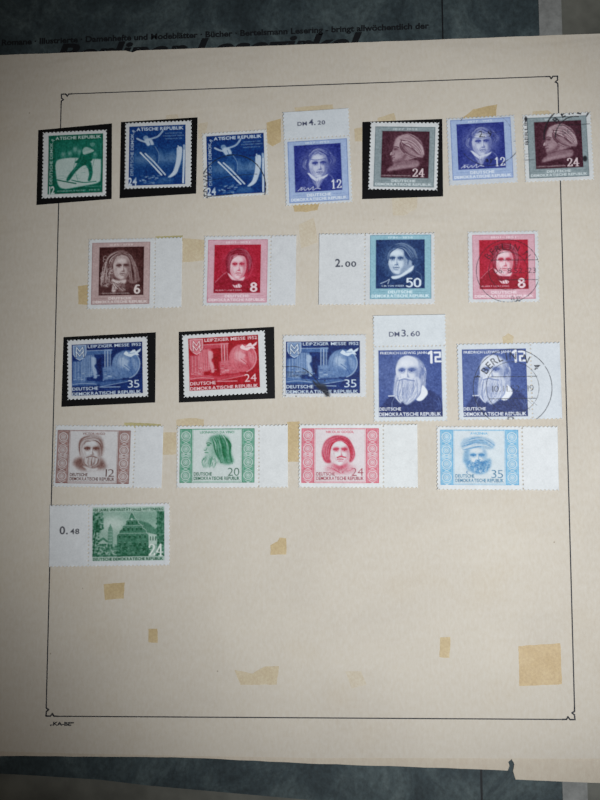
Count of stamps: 21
